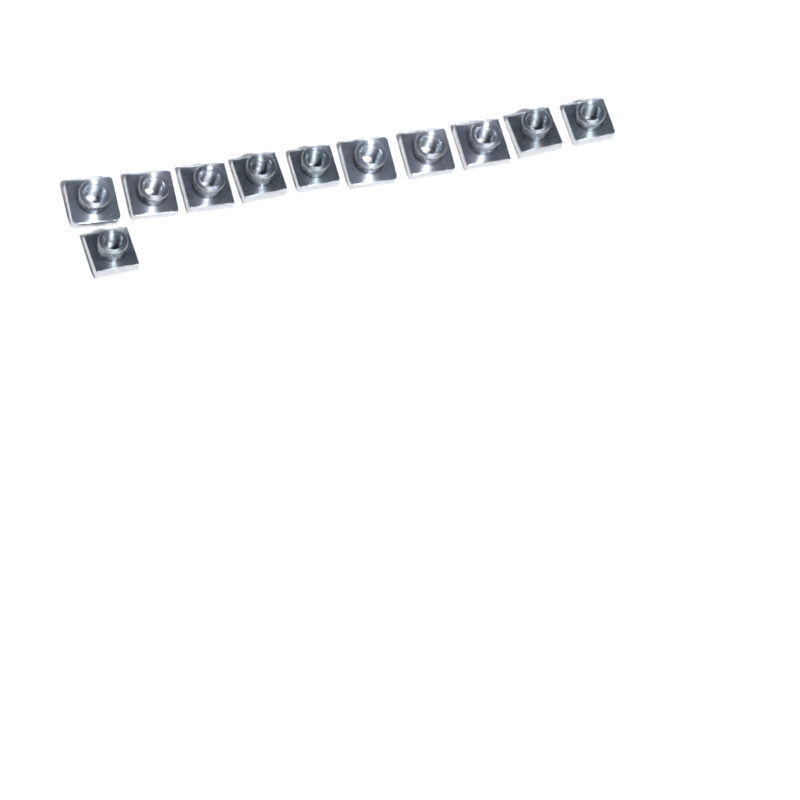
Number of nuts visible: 11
